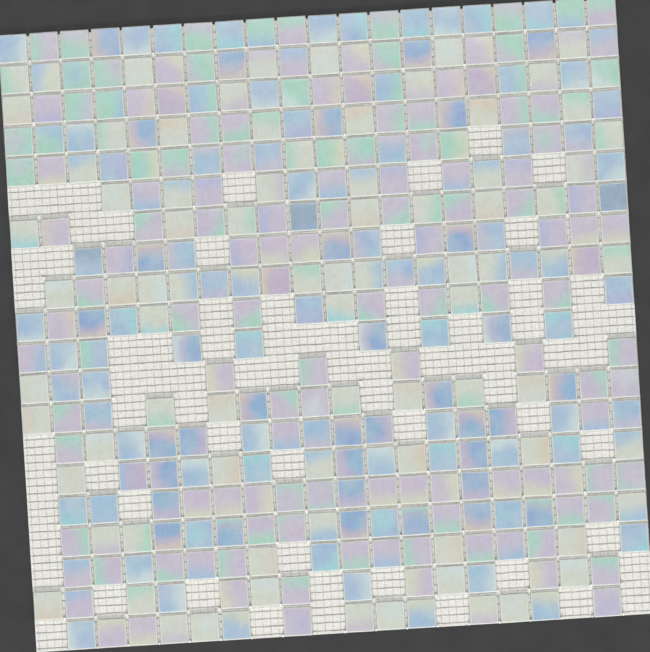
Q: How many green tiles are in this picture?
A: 23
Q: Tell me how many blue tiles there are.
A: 112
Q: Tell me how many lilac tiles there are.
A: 113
